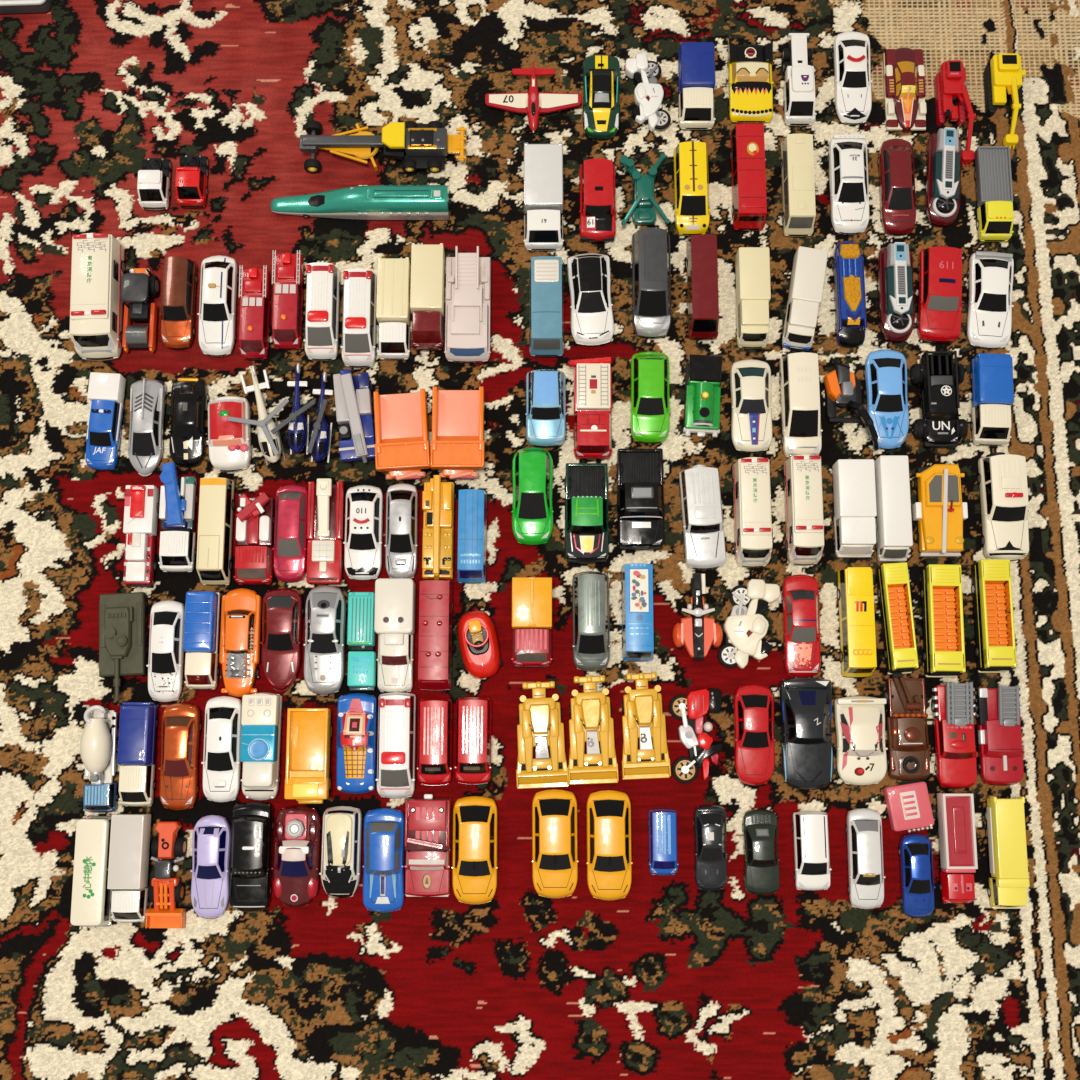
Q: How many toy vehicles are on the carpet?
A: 145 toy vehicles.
